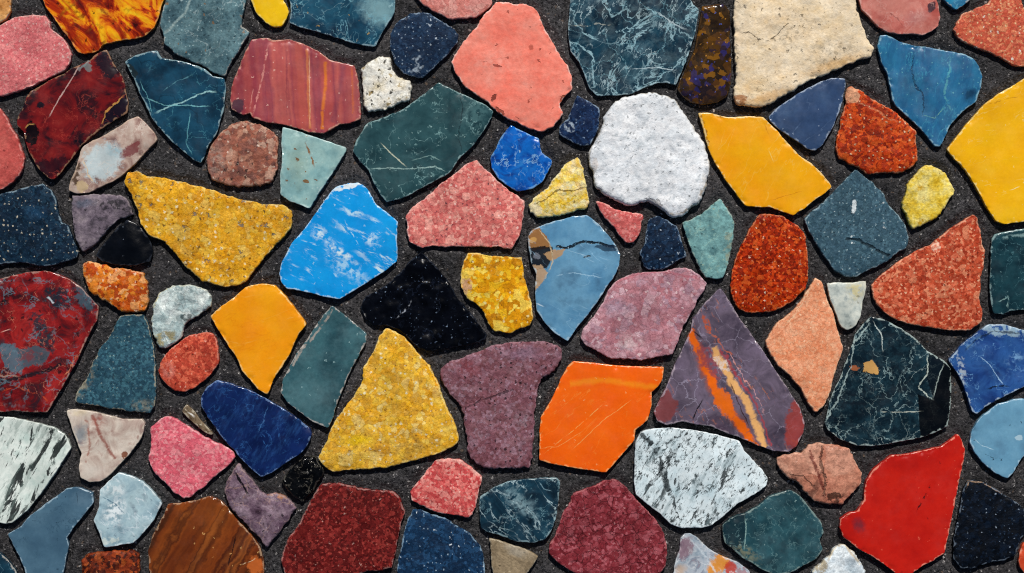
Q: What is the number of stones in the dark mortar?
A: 93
